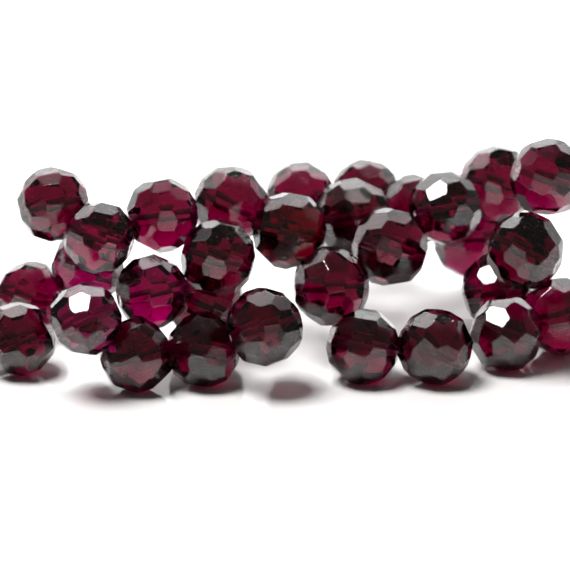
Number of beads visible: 31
